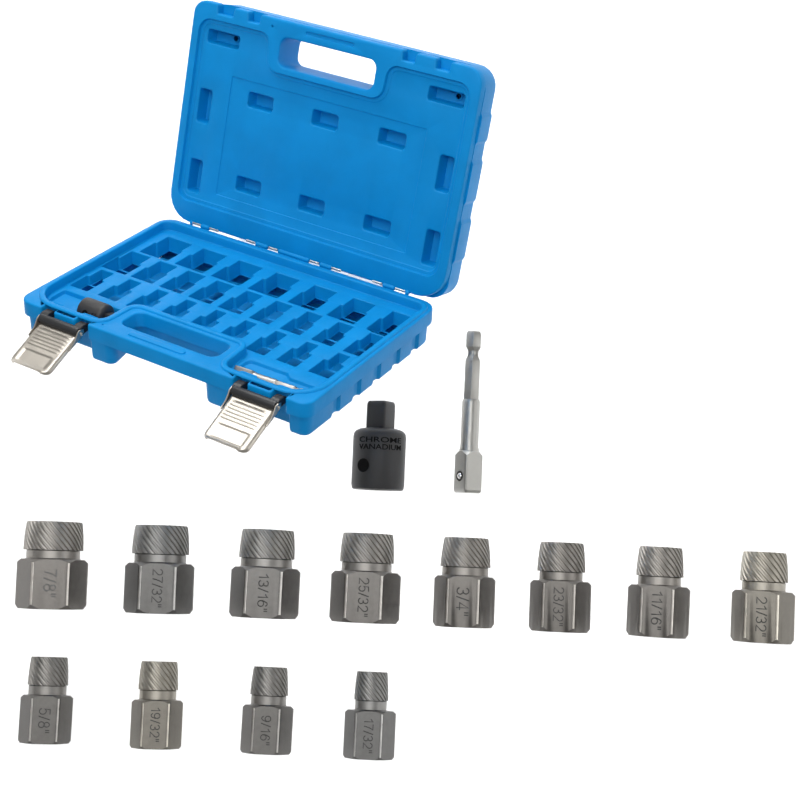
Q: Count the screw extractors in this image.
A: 12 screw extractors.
